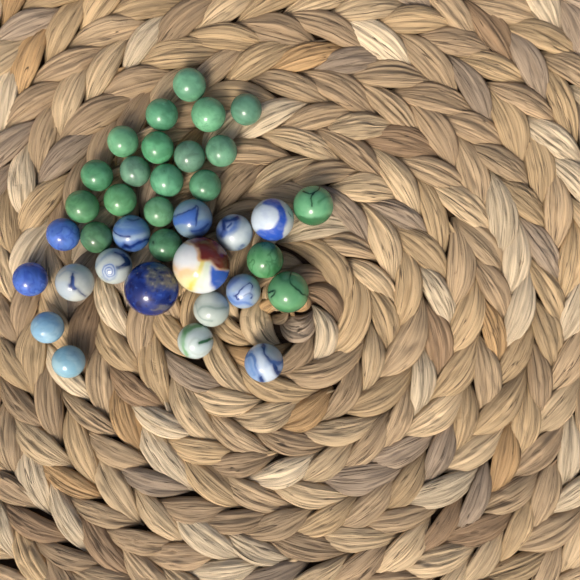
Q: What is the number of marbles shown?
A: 36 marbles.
